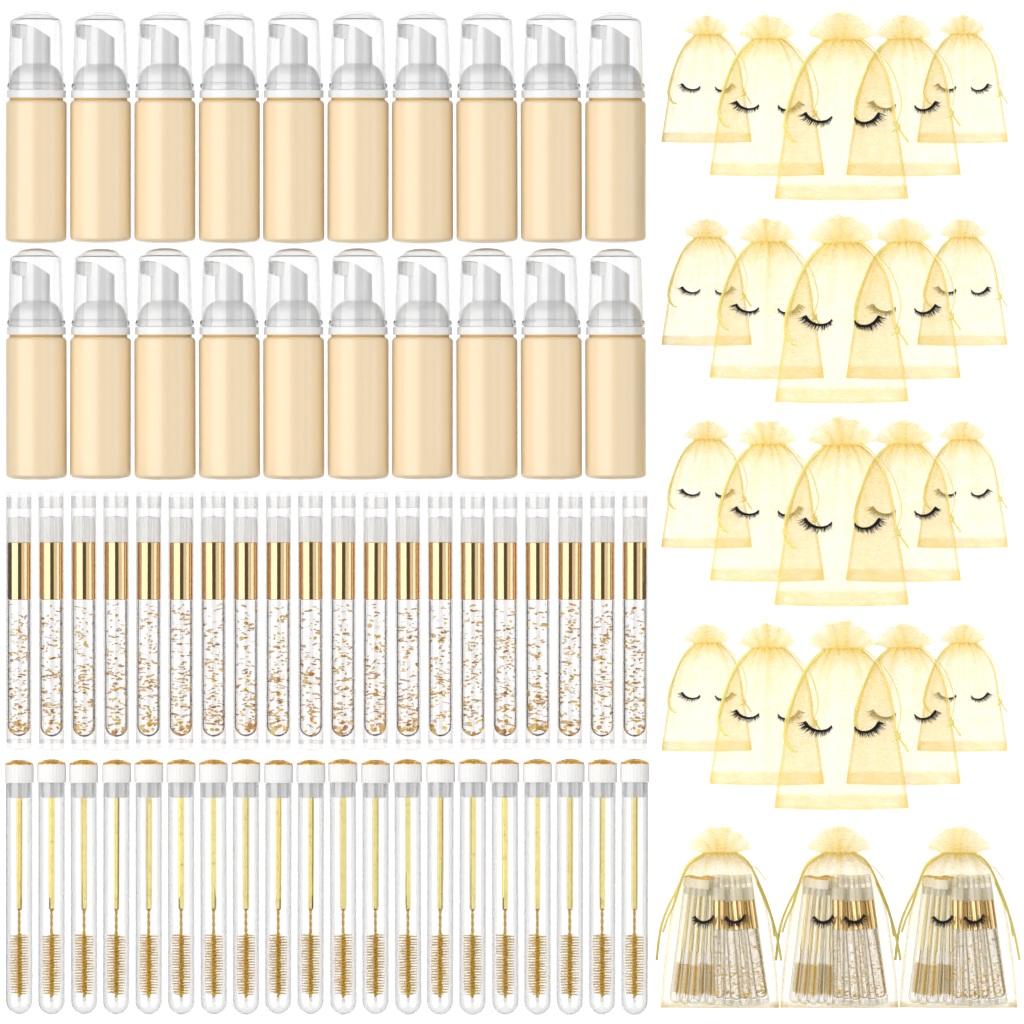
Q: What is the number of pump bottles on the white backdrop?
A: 20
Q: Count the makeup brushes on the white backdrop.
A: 38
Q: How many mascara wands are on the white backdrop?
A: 35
